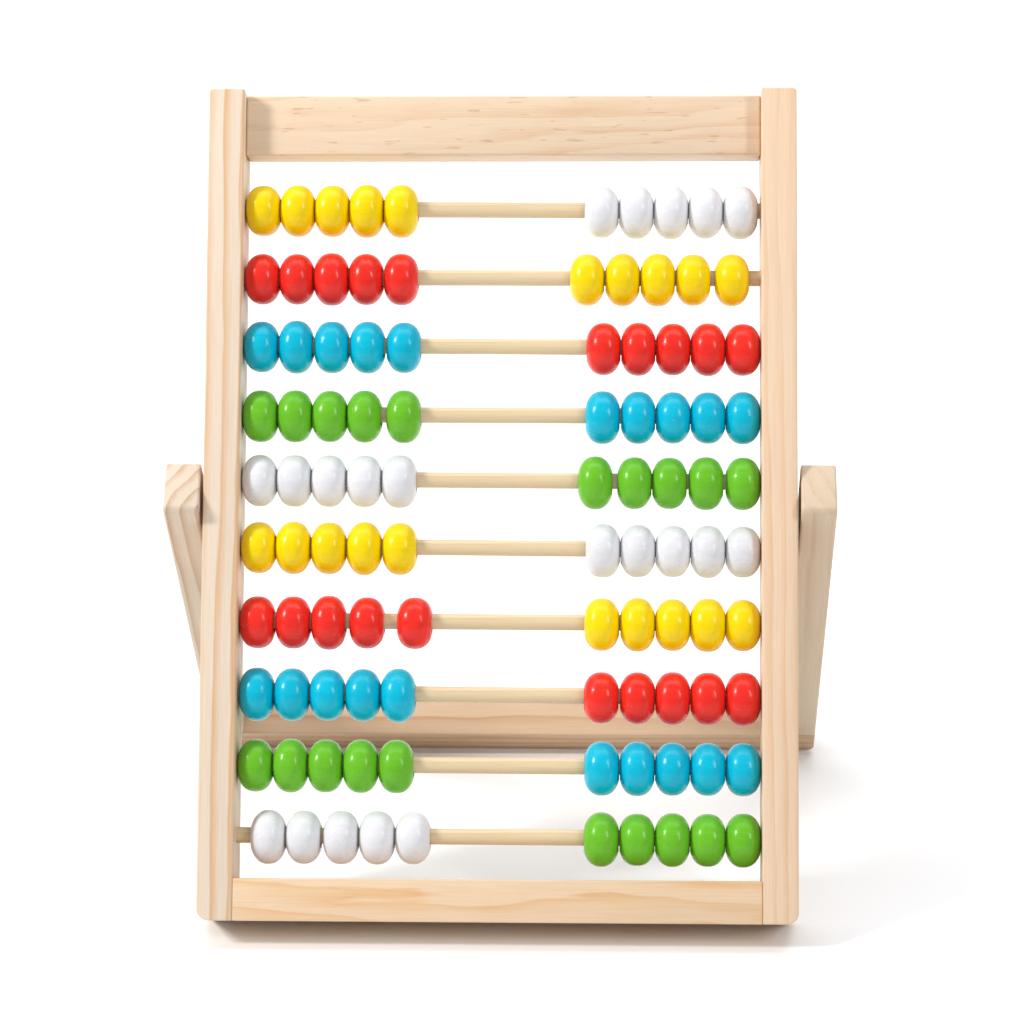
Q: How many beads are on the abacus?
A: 100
